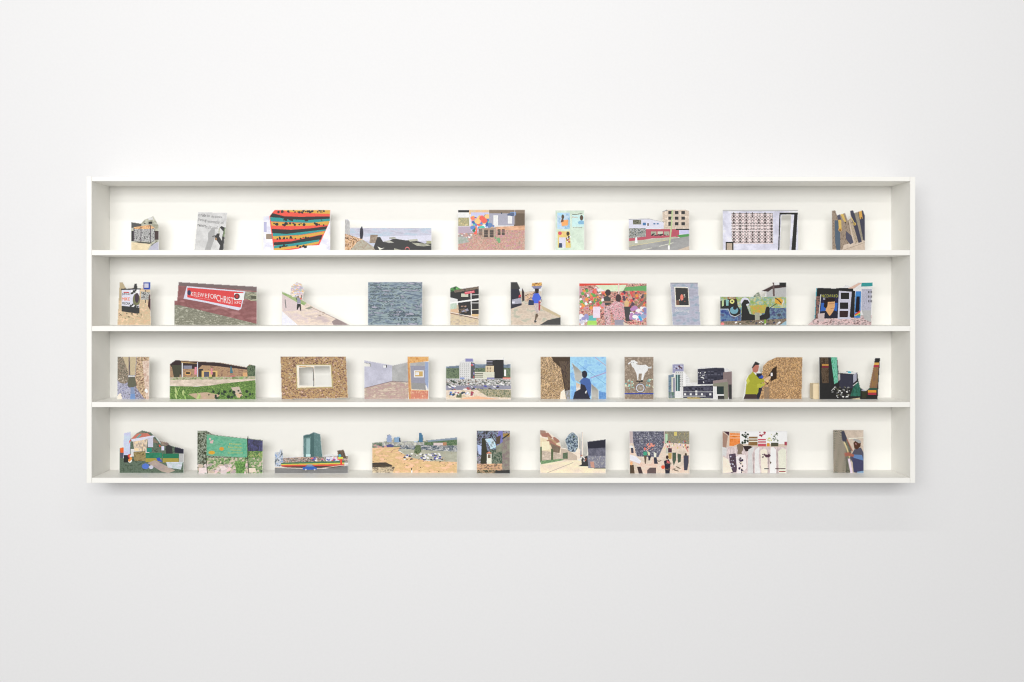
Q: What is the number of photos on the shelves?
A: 38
